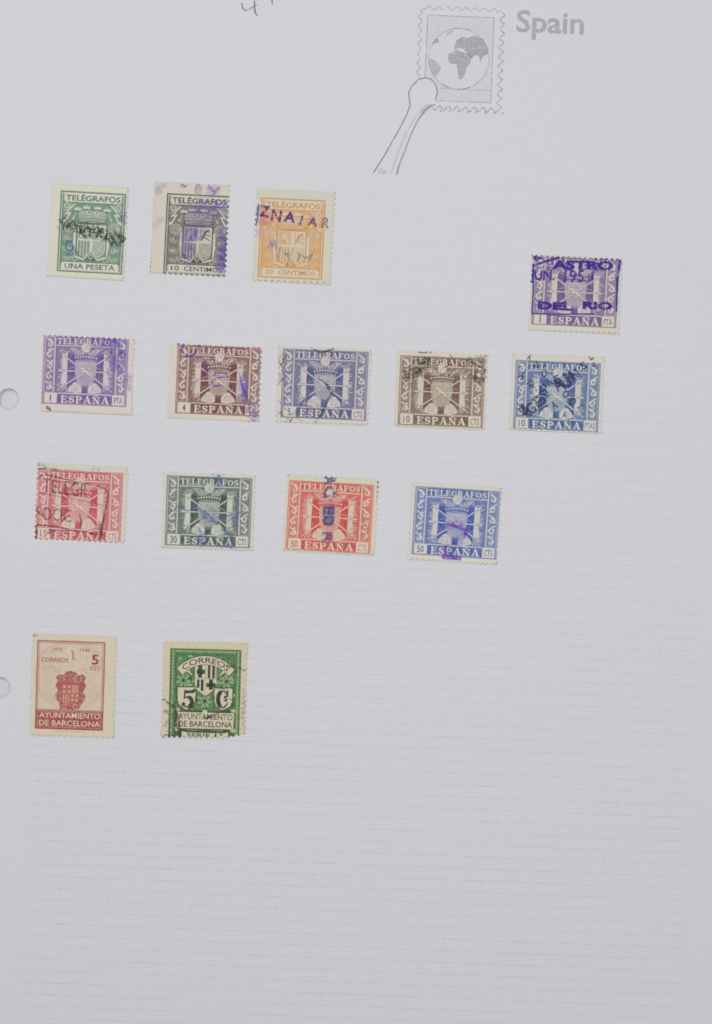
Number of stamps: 15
